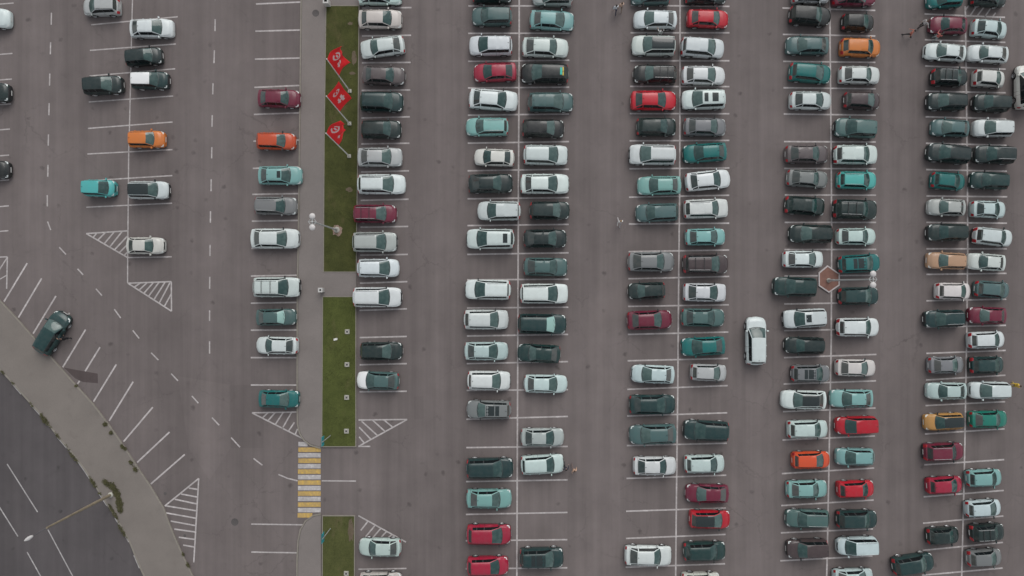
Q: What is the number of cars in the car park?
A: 197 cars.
